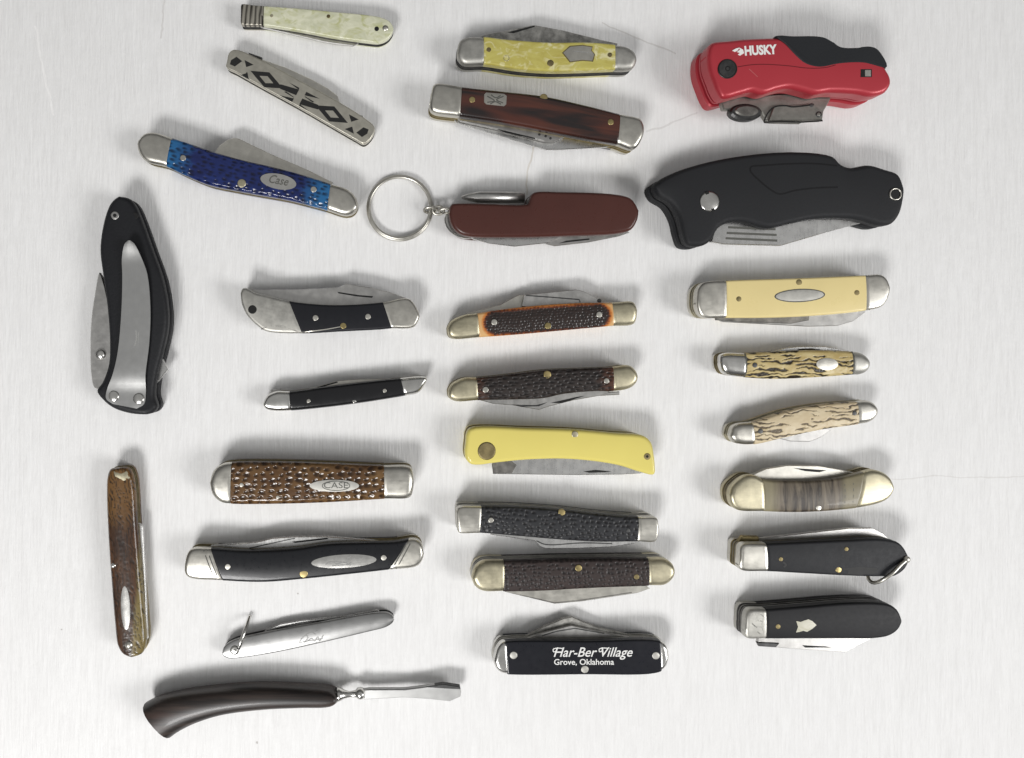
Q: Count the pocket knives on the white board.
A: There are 27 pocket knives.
